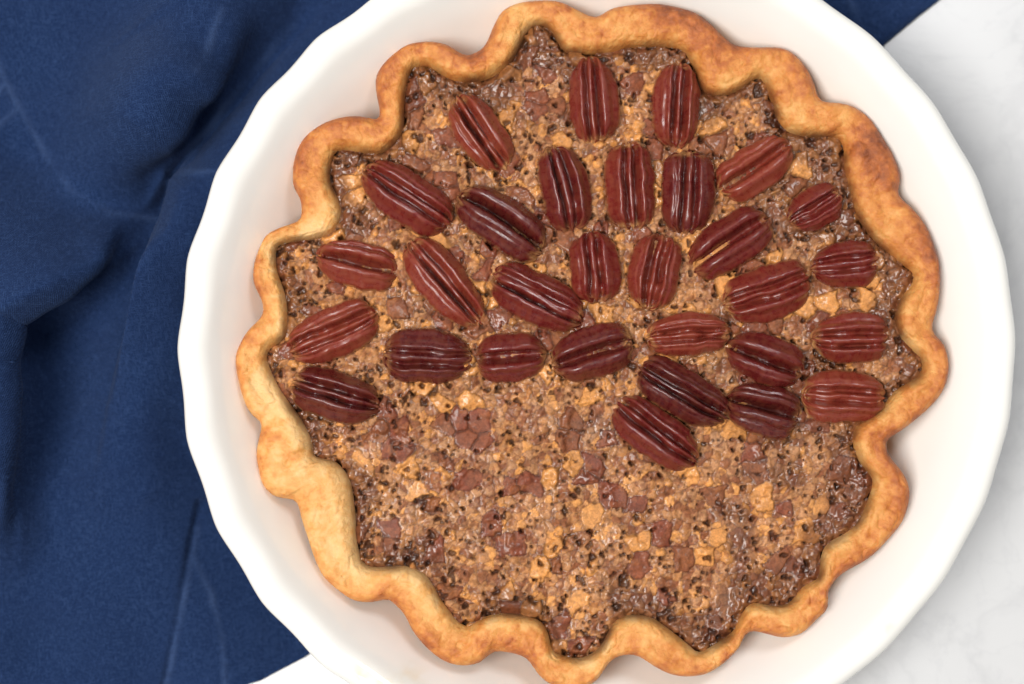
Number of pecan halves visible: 30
